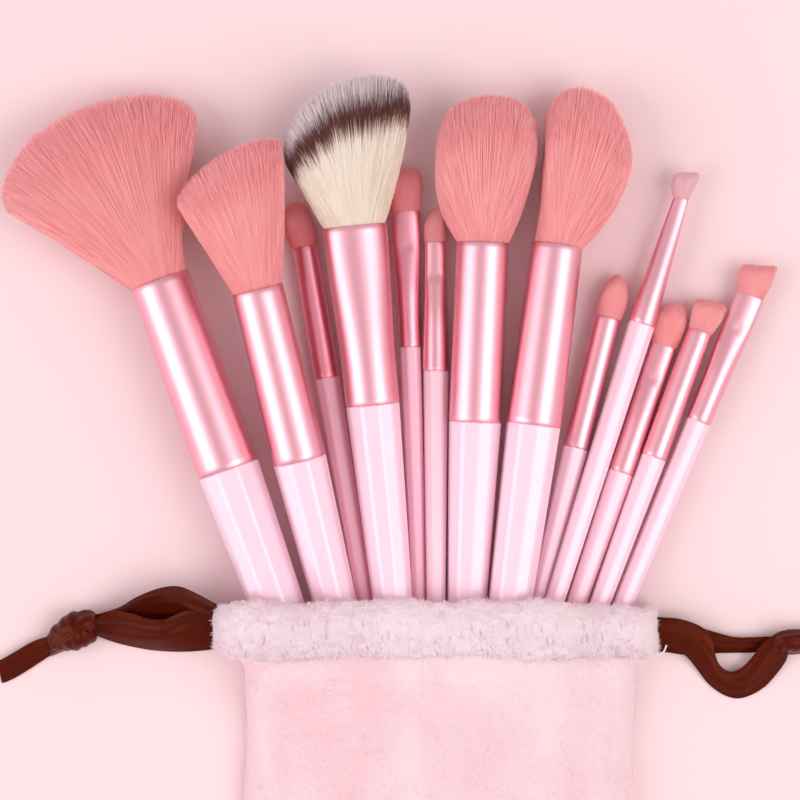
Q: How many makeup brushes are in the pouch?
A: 13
